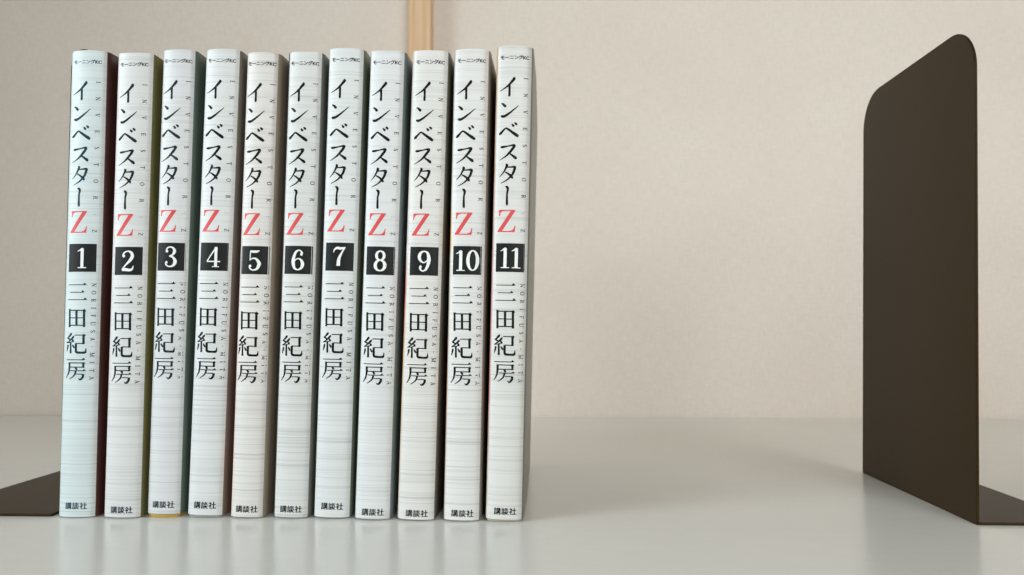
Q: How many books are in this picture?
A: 11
